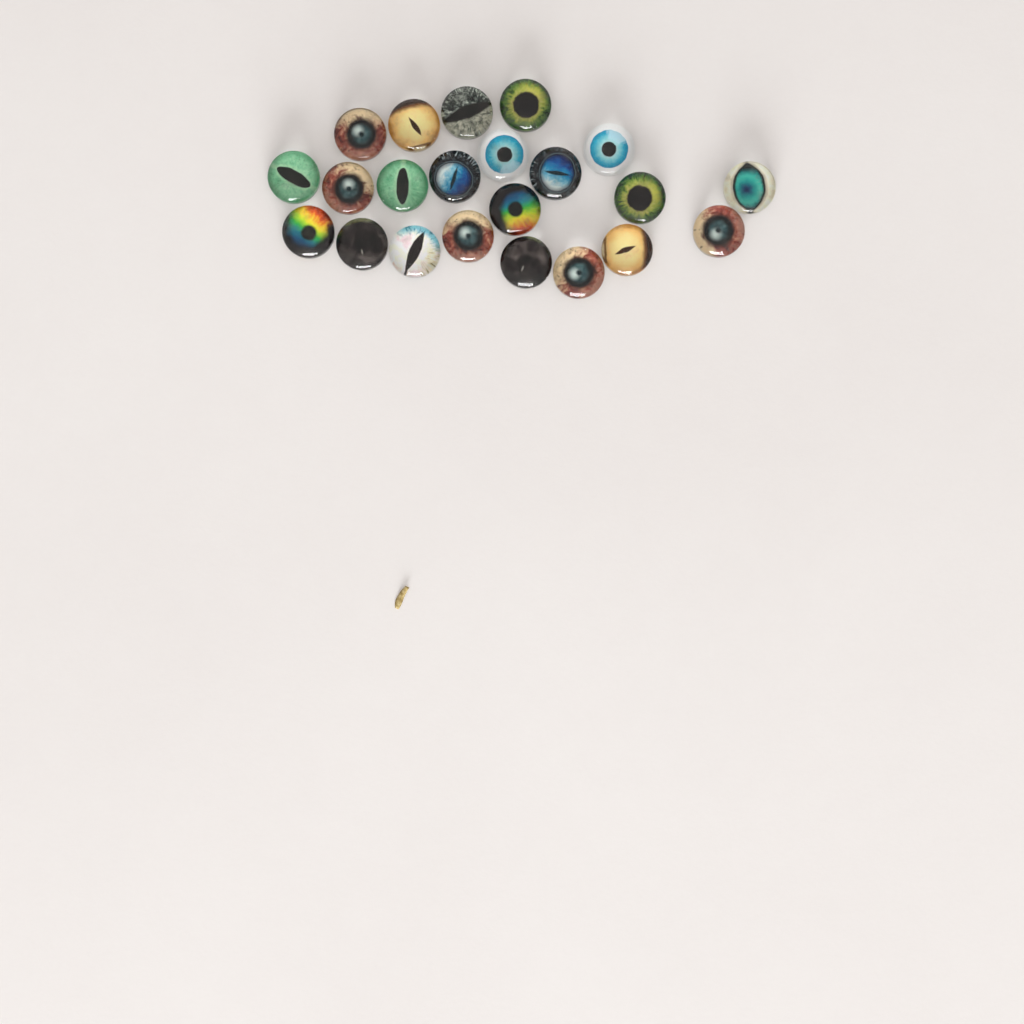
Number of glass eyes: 22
